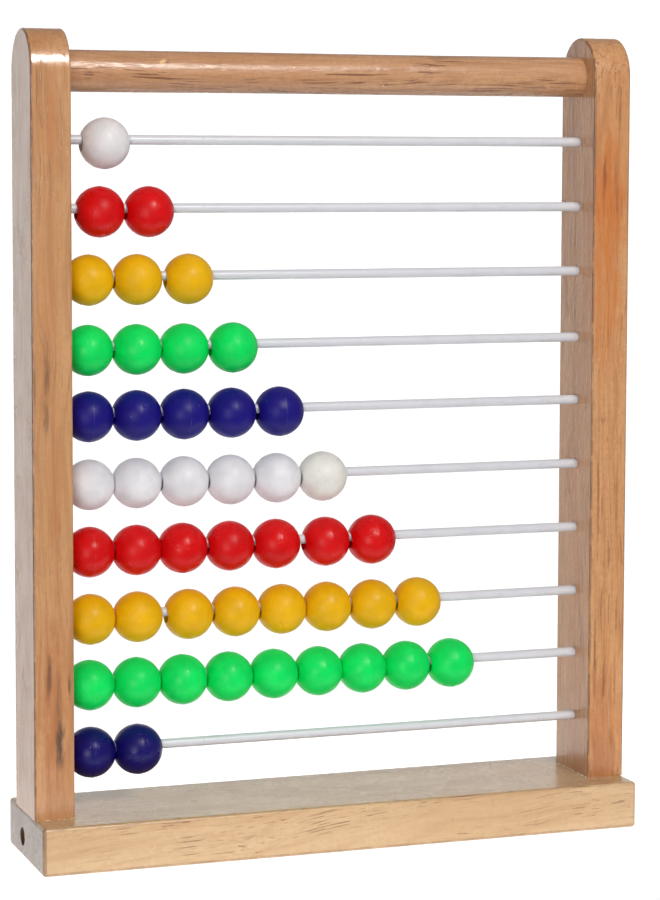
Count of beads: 47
